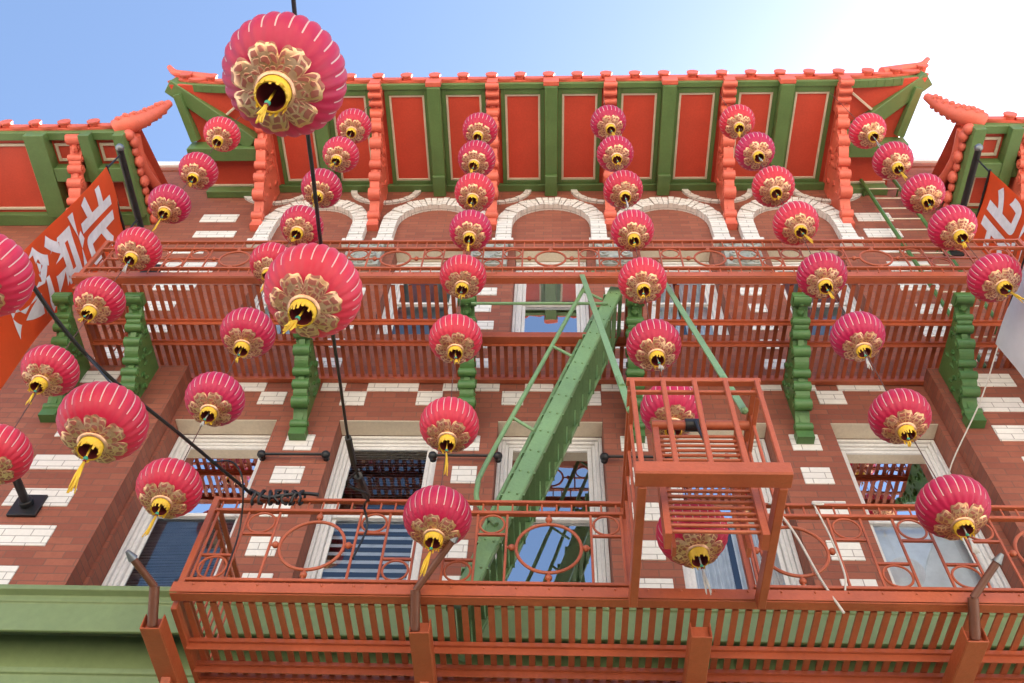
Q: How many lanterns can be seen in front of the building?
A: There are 48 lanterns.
